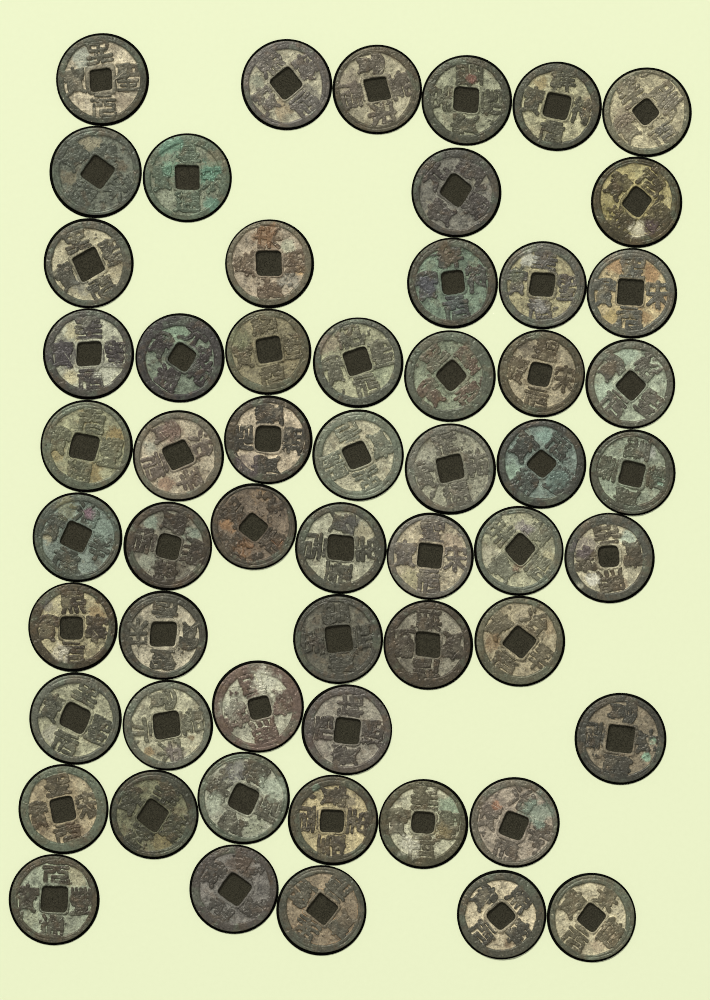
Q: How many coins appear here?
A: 57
